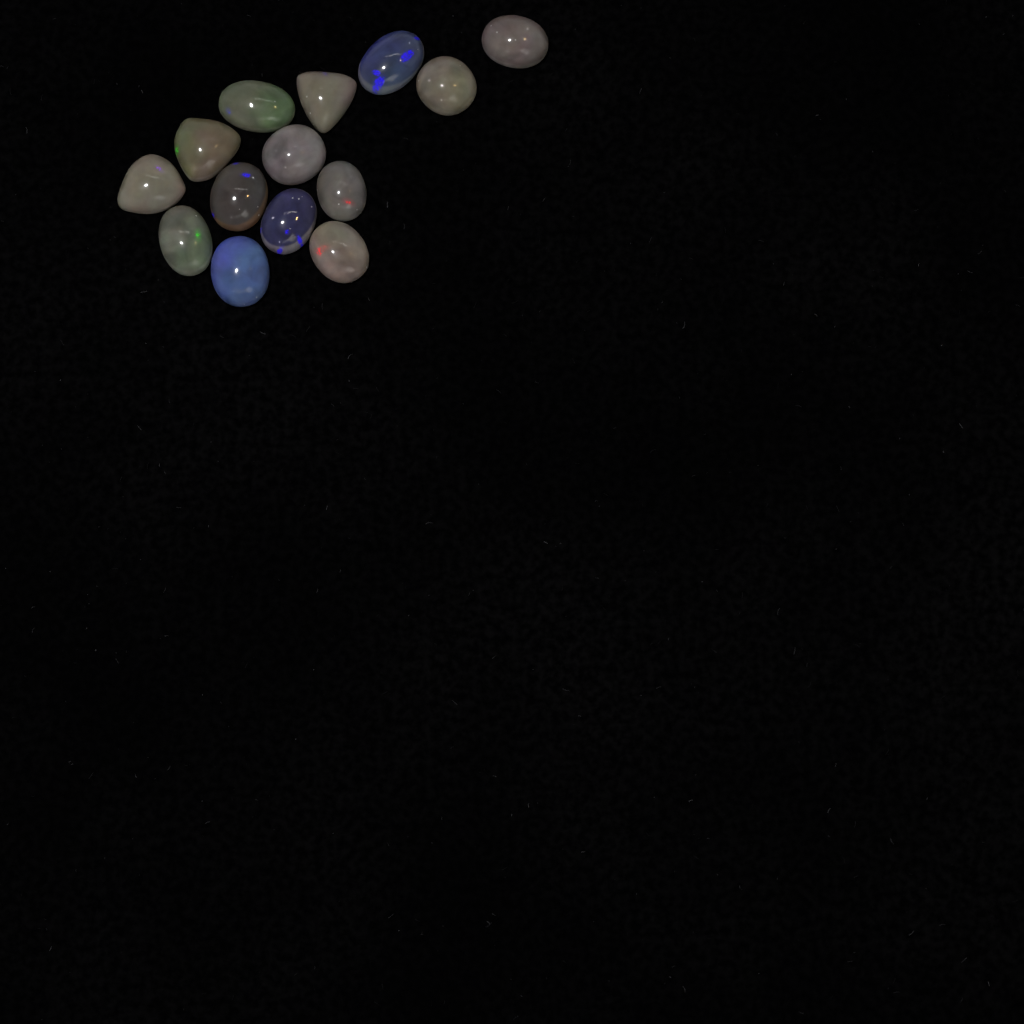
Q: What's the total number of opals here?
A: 14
